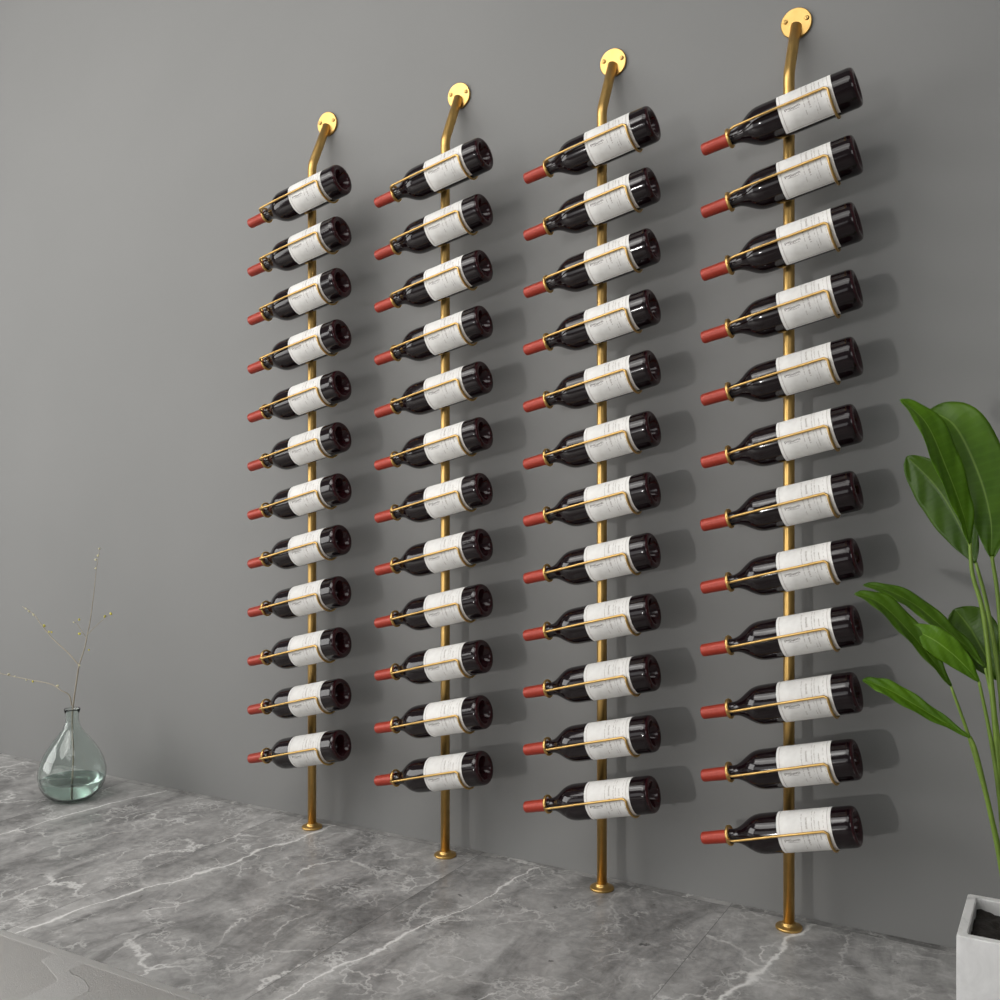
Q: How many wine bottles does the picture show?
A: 48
